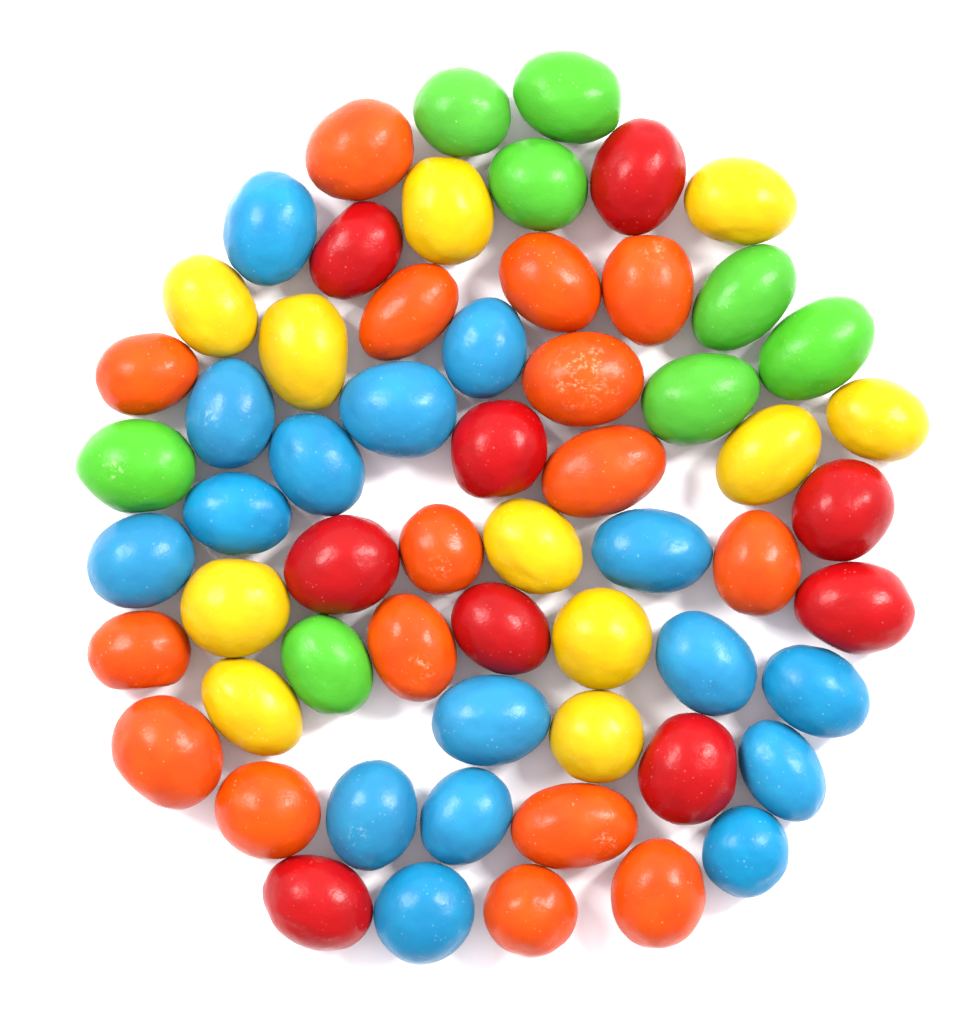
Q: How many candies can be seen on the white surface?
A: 60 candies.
